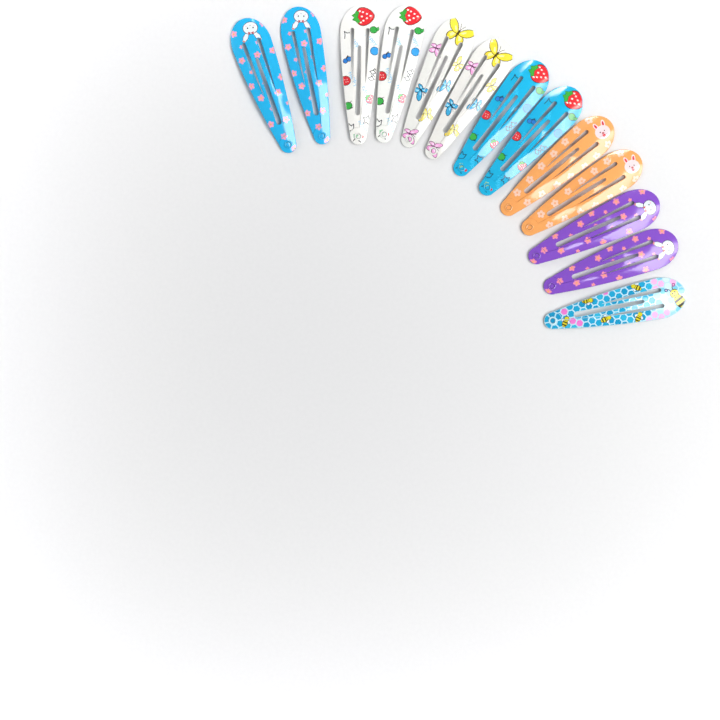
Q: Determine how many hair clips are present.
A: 13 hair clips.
